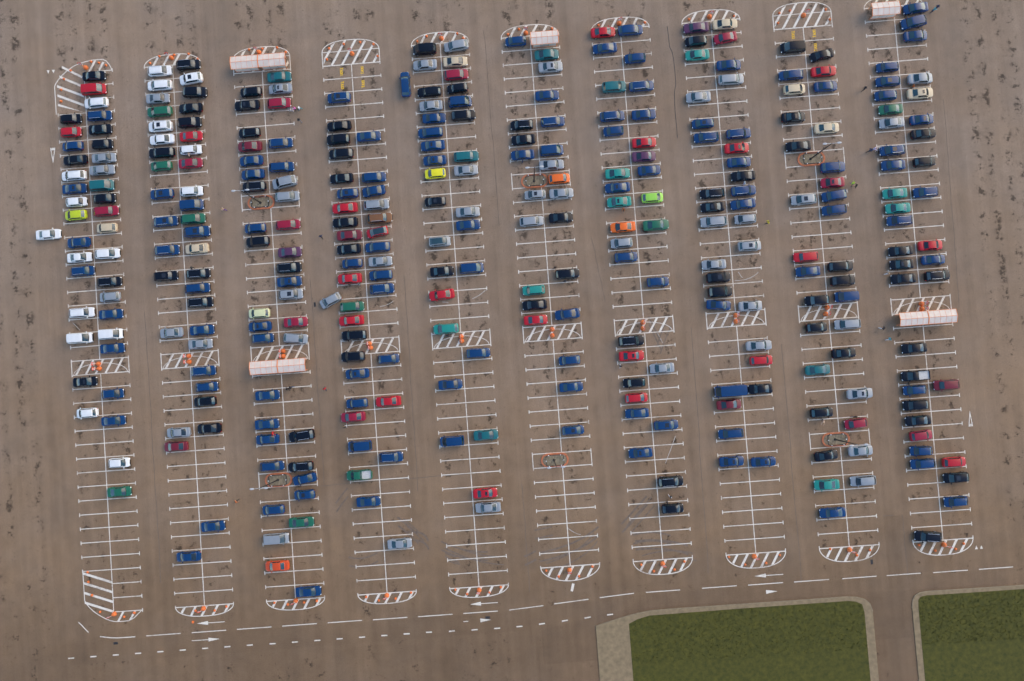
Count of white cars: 18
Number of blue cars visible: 121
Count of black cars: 79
